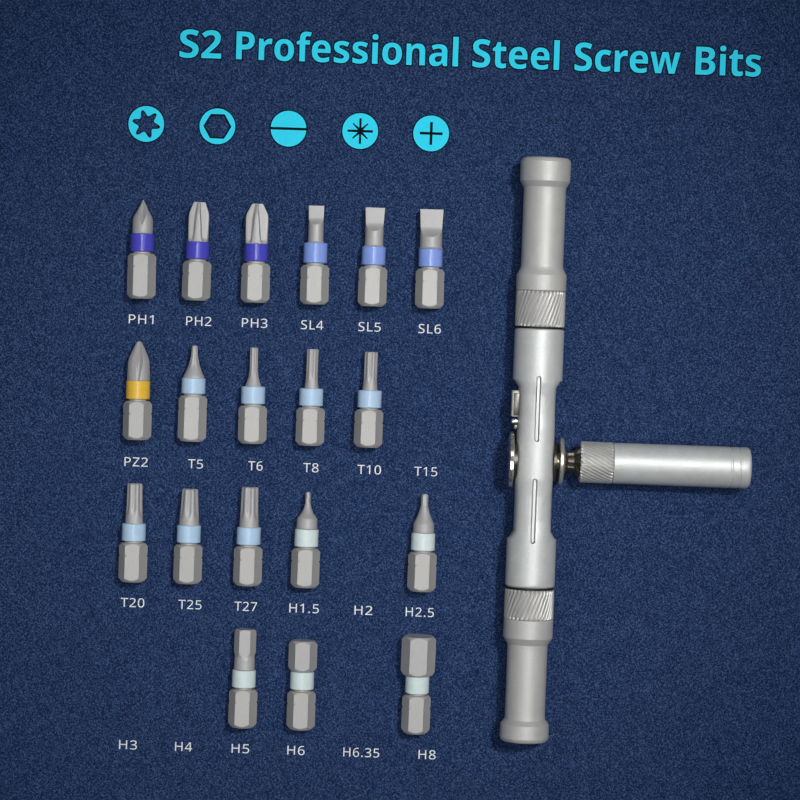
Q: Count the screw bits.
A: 19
